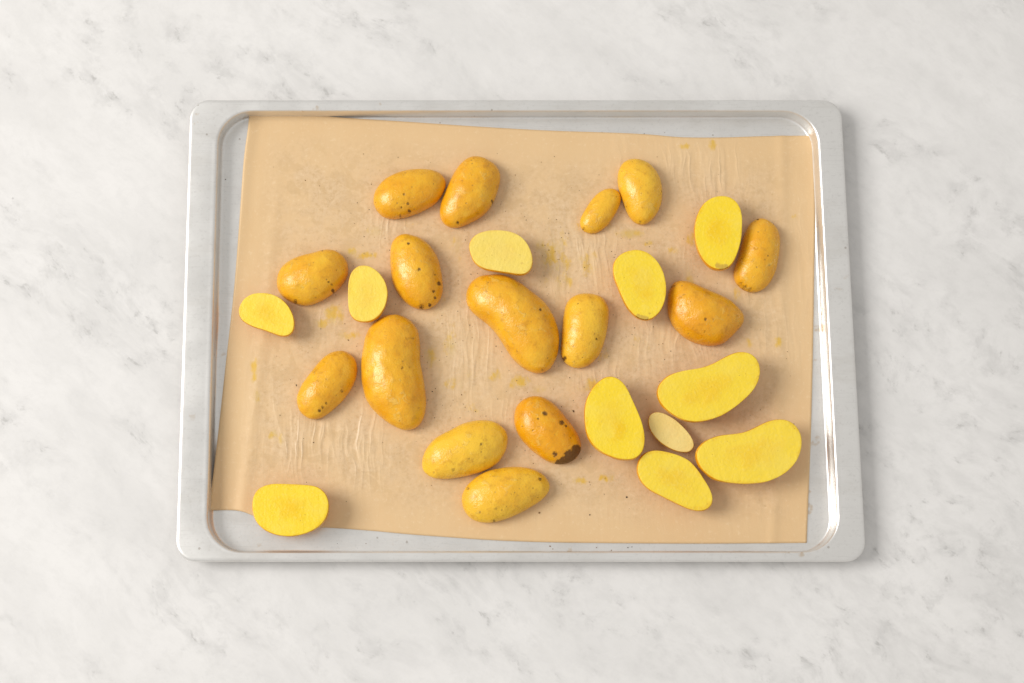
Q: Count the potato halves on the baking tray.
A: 26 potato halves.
